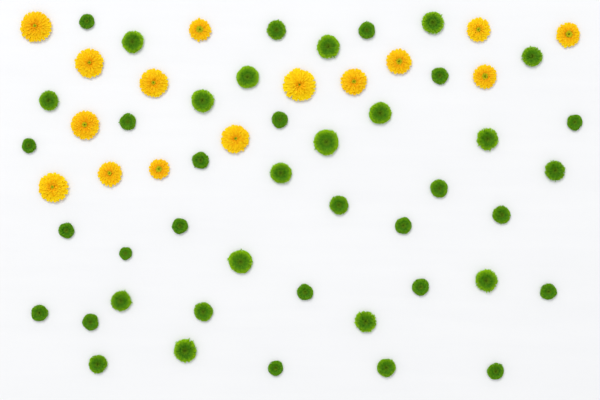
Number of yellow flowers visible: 15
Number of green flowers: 43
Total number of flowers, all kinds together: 58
